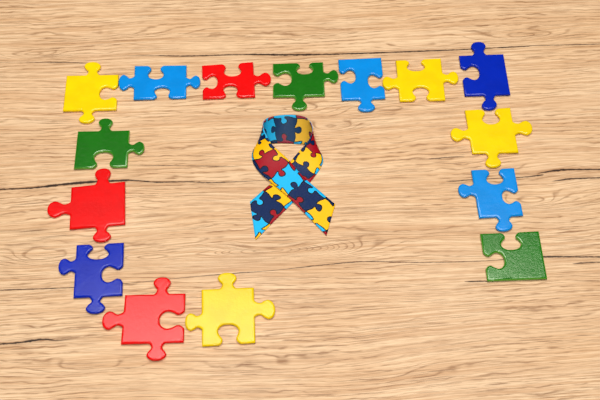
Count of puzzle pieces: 15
